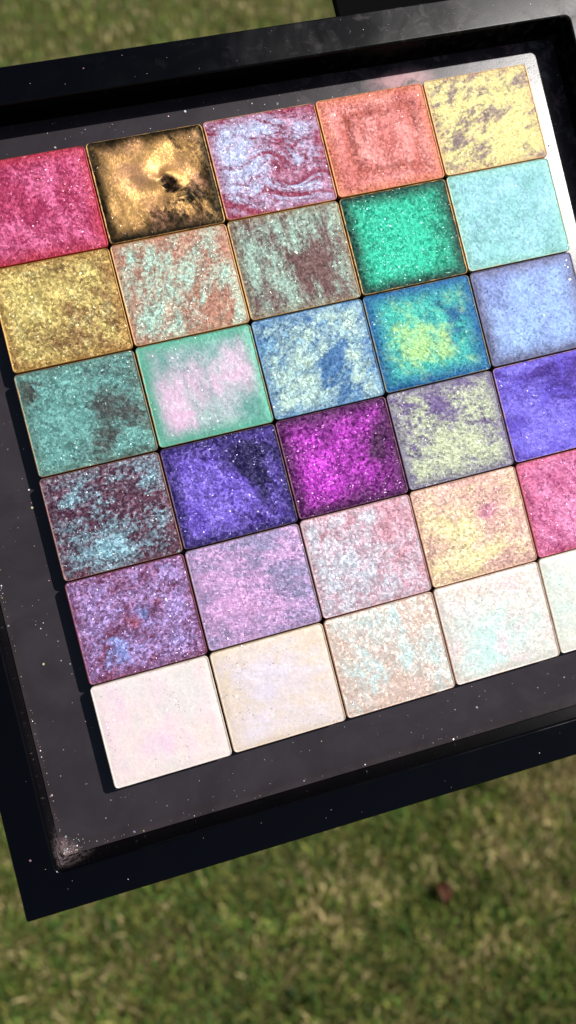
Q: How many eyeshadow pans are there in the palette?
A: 30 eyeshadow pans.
